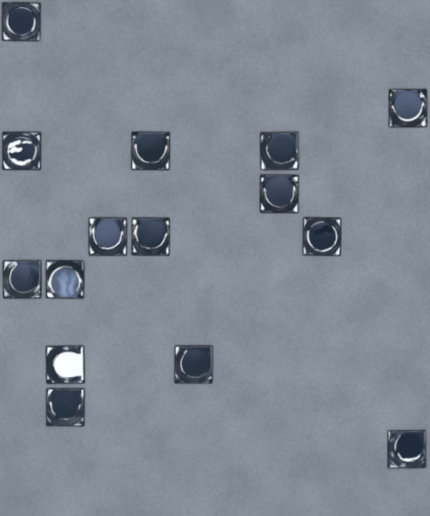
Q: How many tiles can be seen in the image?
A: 15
